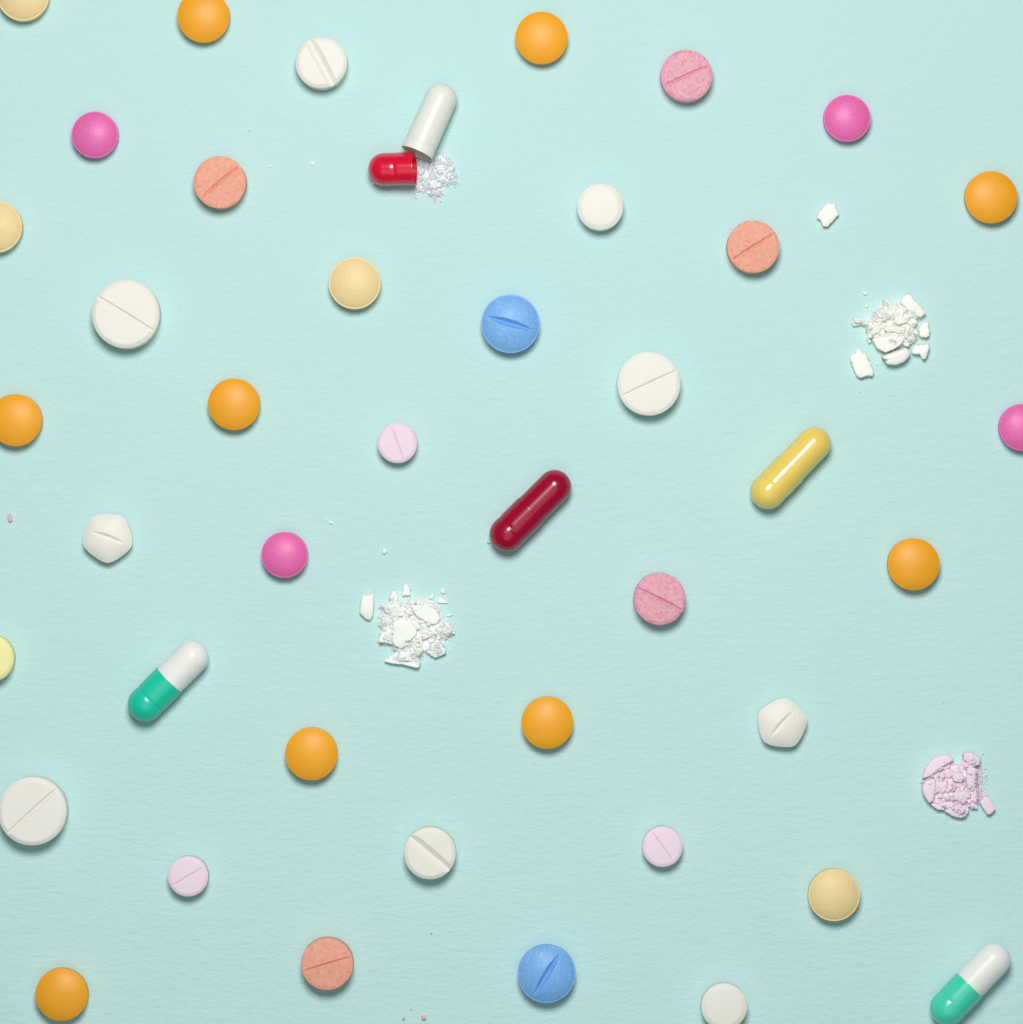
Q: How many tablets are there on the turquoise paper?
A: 37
